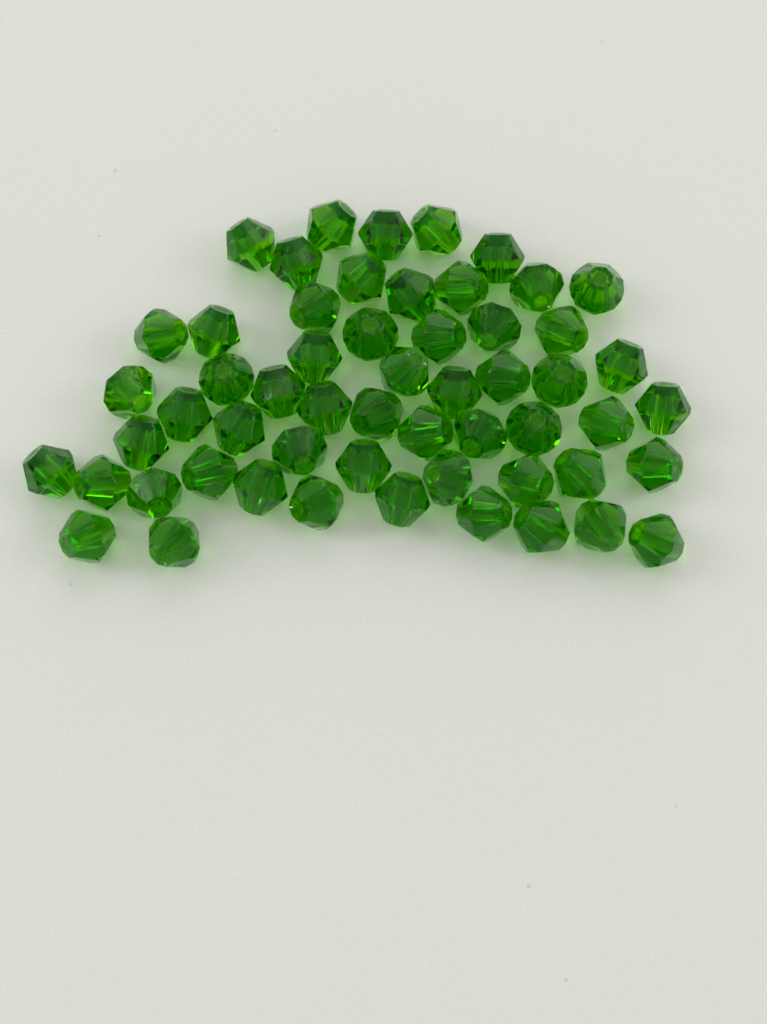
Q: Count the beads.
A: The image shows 56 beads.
